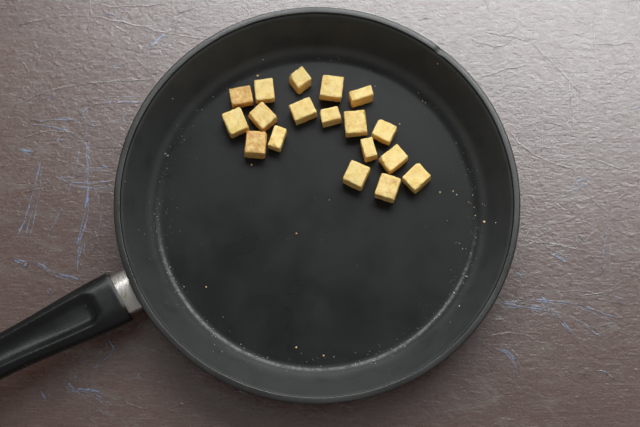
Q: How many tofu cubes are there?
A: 18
